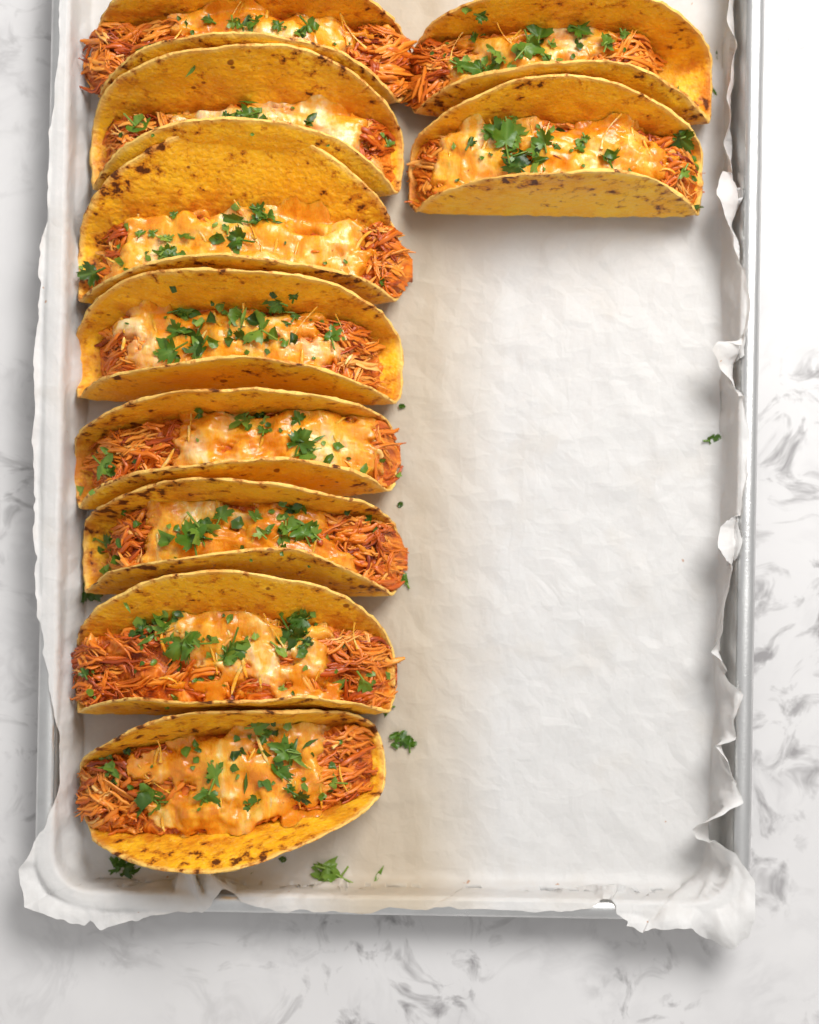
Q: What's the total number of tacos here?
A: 10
